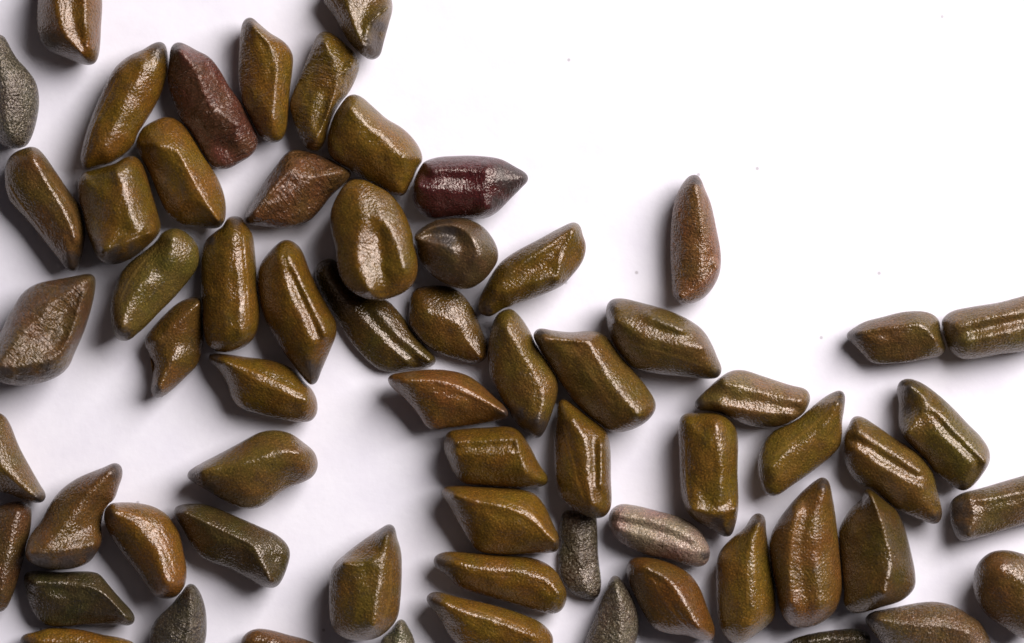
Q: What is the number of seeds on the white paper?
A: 64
